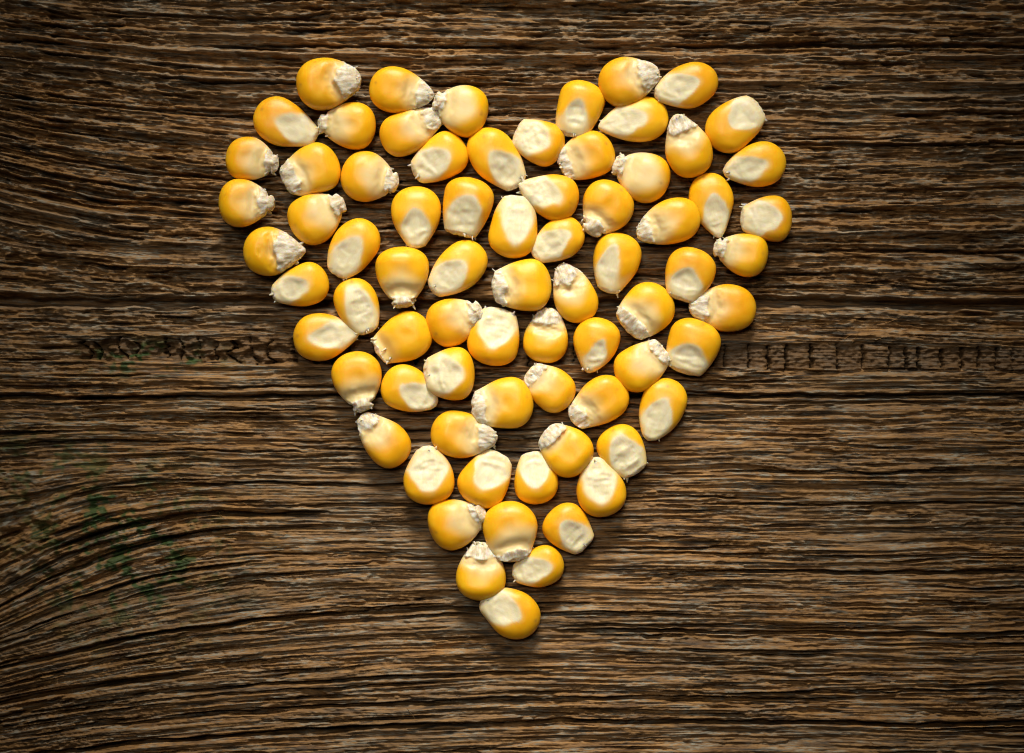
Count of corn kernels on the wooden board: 74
